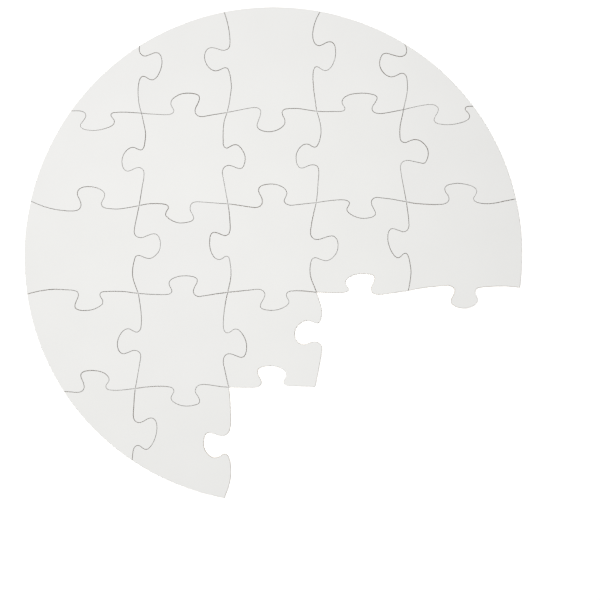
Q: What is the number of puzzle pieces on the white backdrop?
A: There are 20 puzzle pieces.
